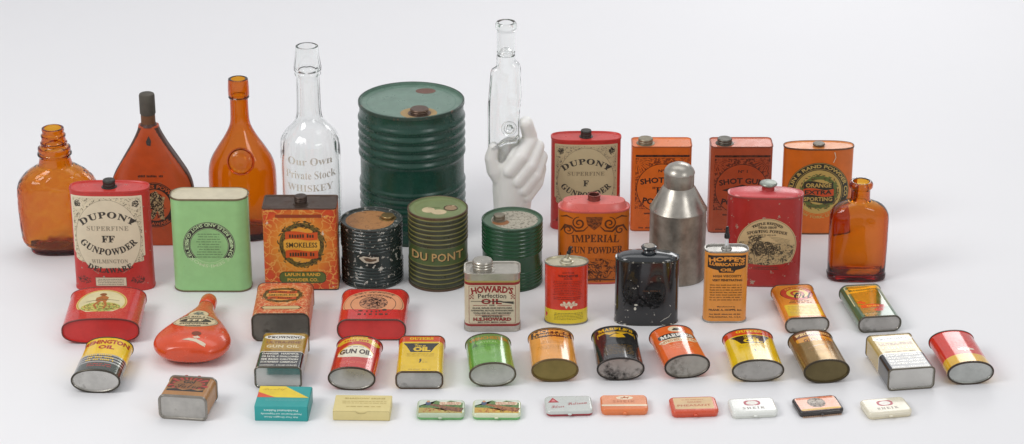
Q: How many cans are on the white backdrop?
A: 36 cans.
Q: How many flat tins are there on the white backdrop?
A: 8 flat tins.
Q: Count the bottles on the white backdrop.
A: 4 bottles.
